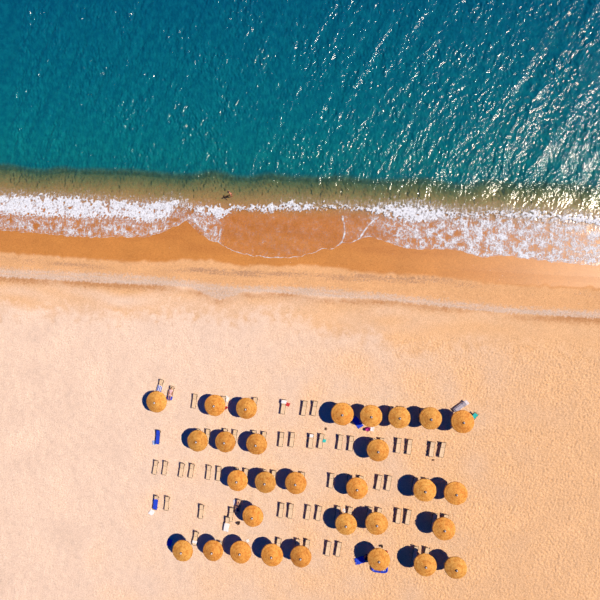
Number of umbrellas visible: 30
